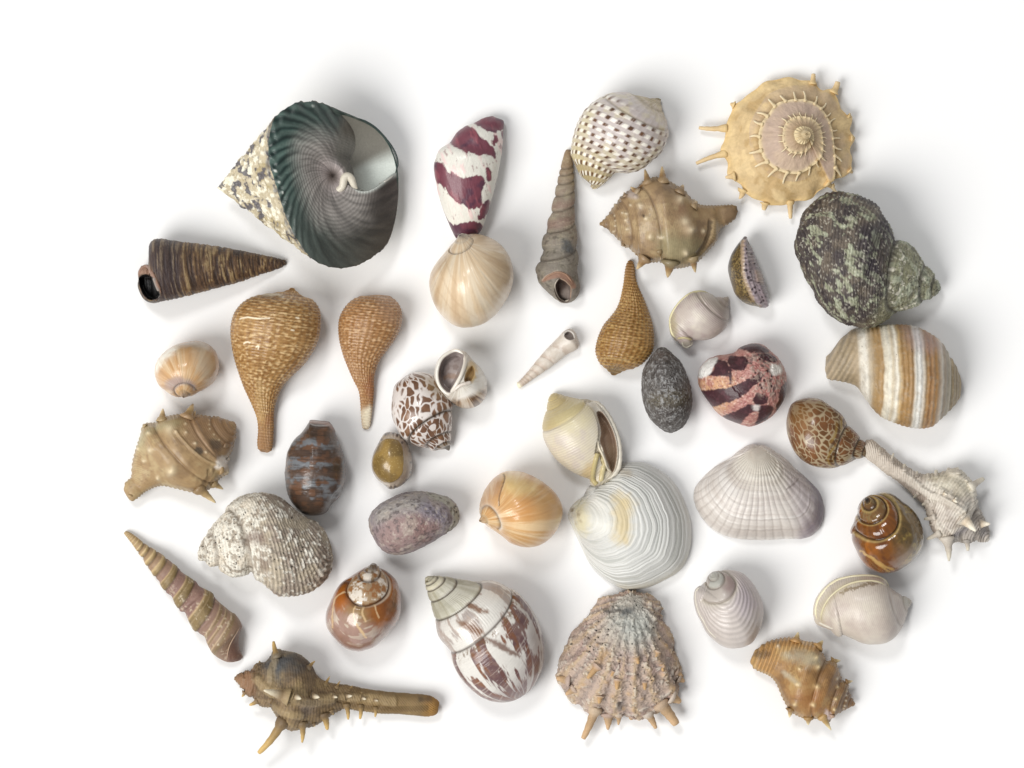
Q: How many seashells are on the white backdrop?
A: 41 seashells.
